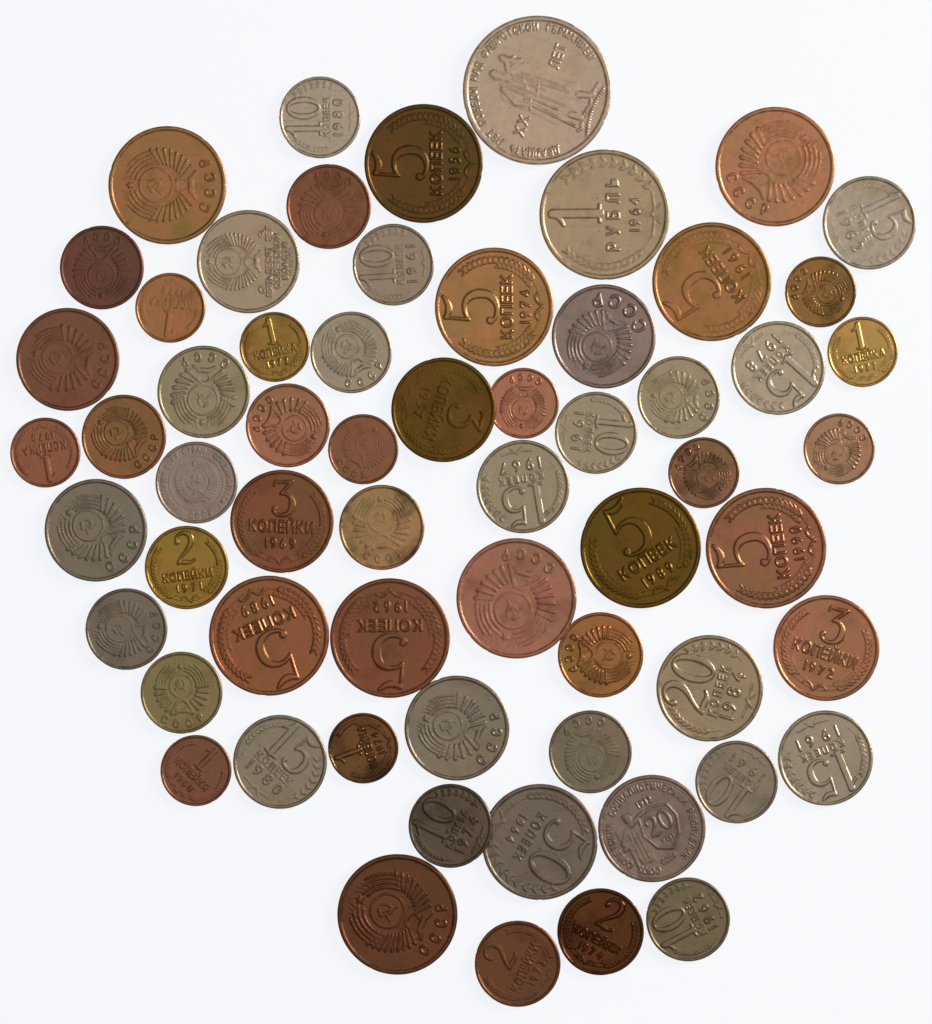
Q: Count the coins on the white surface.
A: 62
